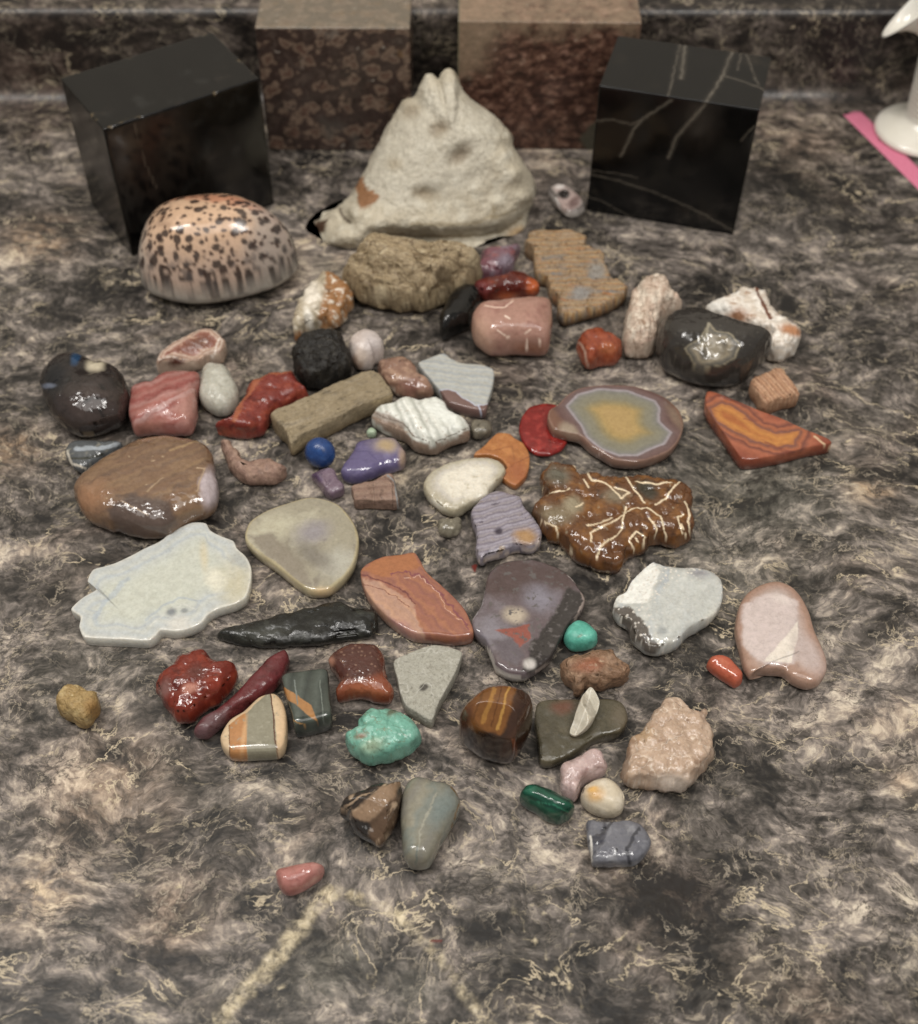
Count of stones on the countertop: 70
